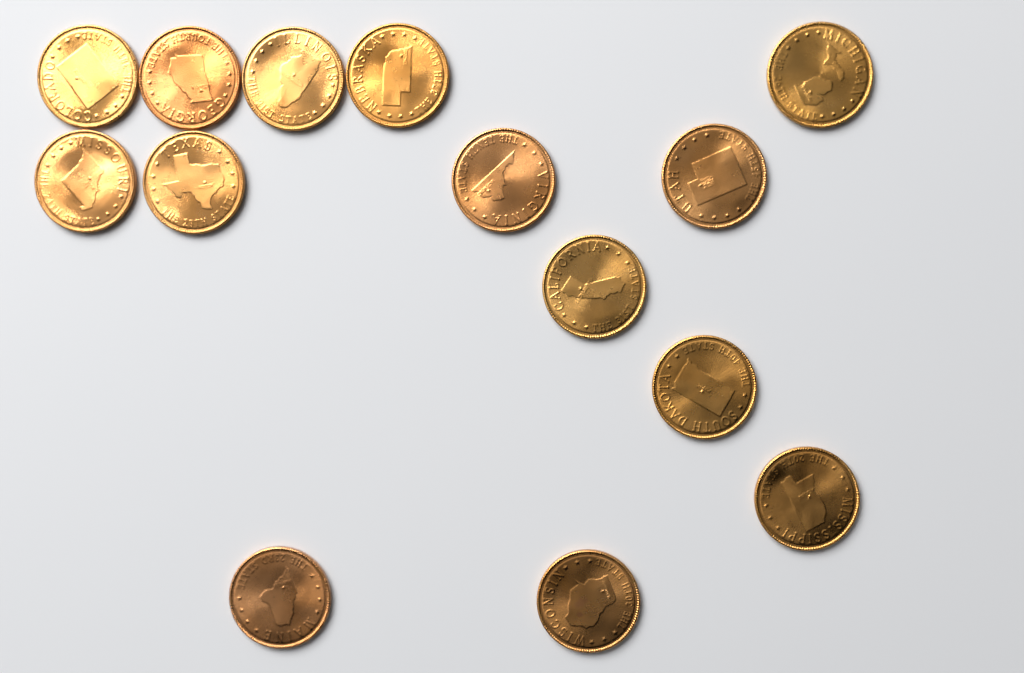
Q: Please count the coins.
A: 14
